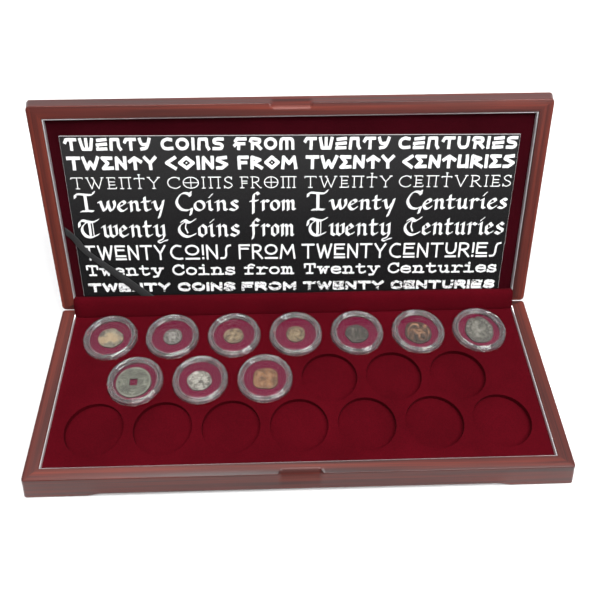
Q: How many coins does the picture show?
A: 10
